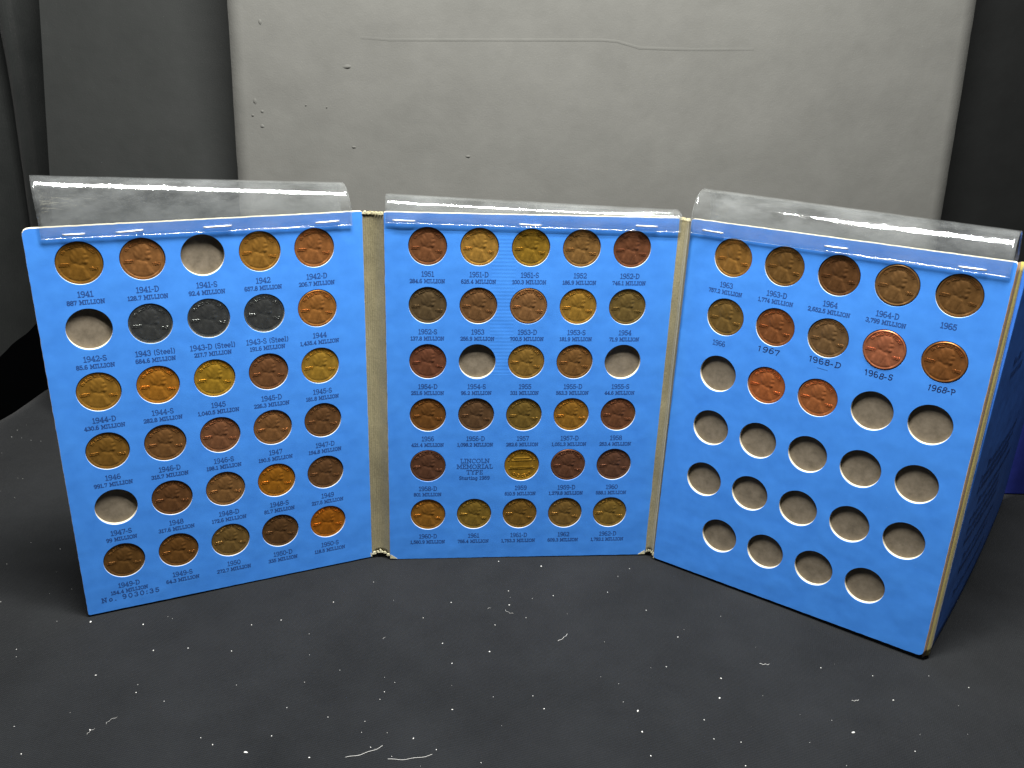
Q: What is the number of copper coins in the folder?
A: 63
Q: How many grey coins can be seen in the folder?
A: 3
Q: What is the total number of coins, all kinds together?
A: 66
